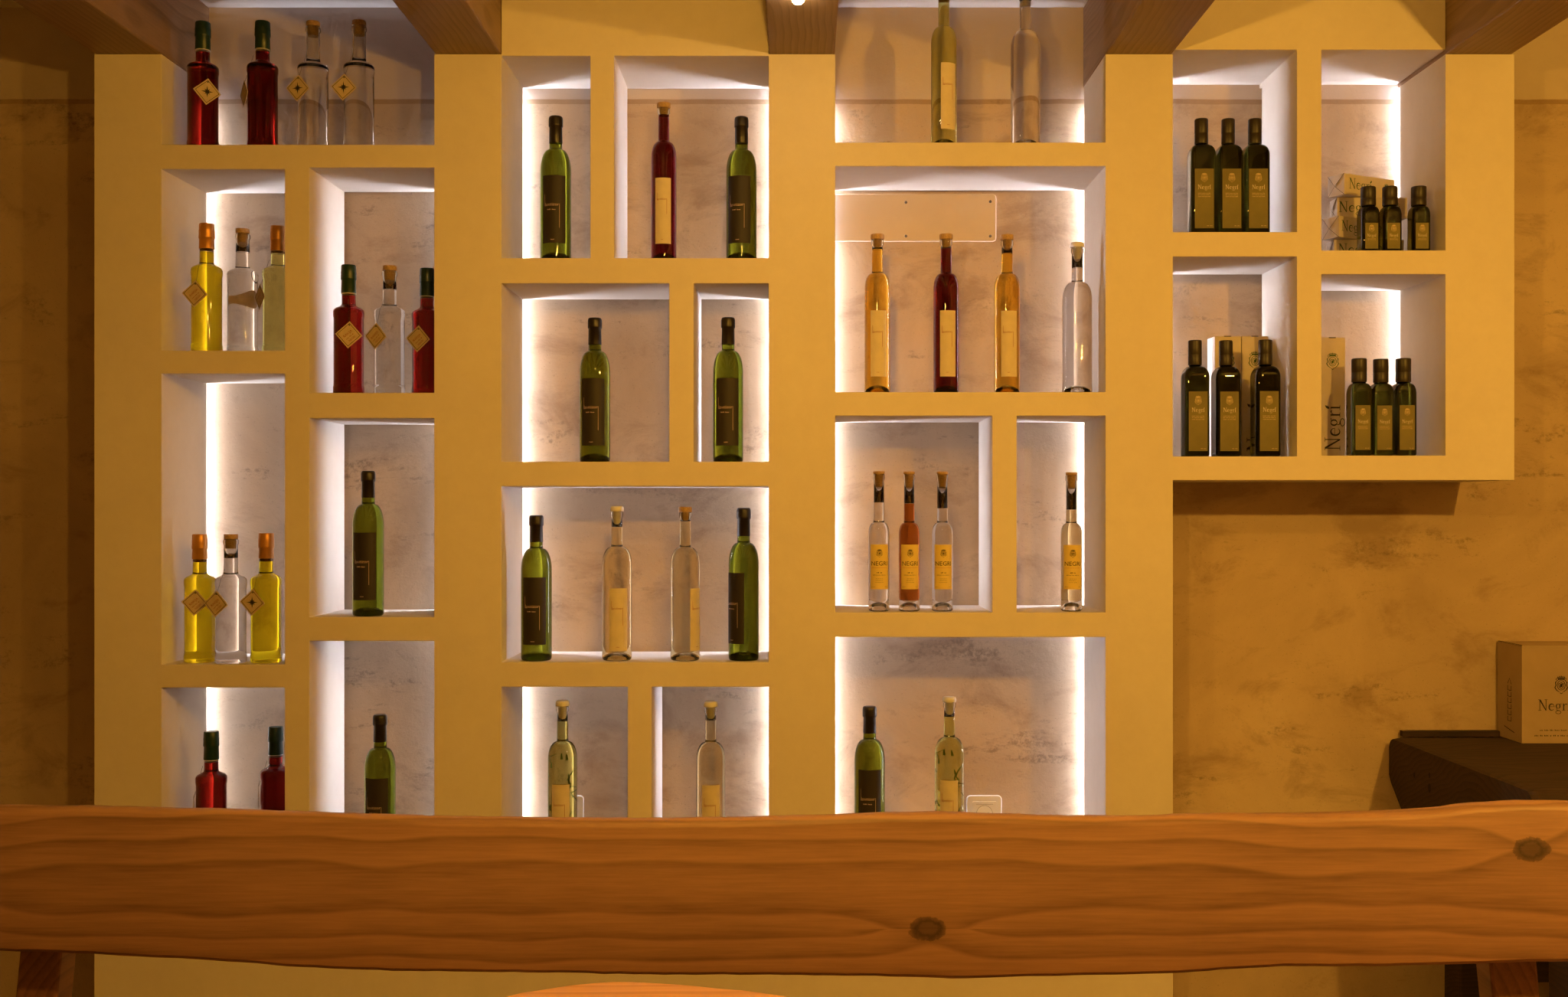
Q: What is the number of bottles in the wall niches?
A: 52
